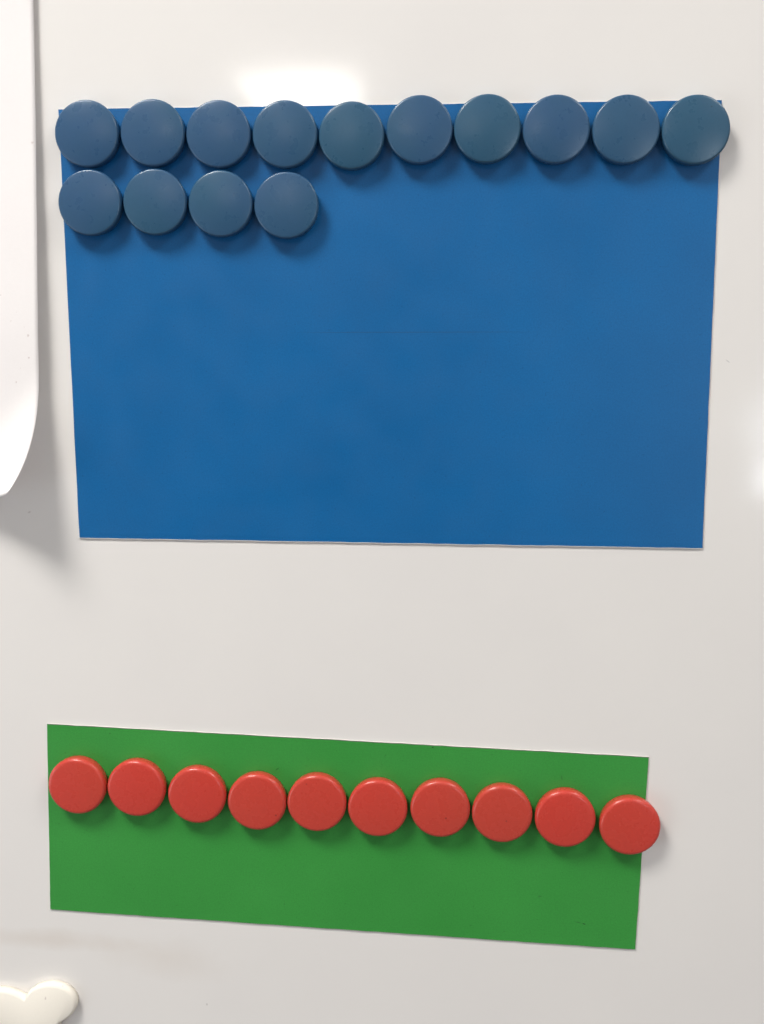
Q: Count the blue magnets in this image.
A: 14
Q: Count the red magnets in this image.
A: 10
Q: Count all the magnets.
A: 24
